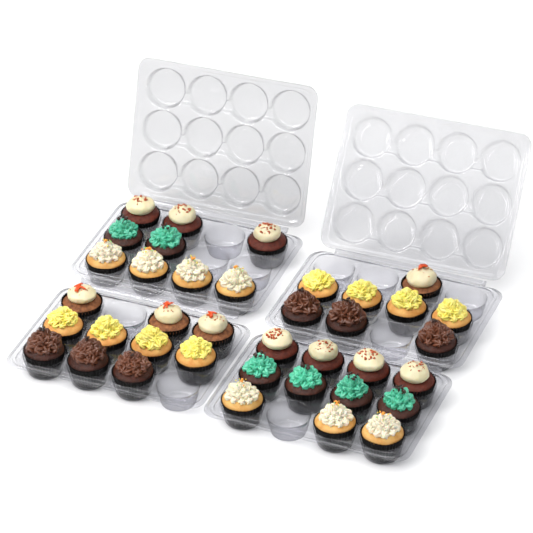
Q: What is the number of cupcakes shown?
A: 38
